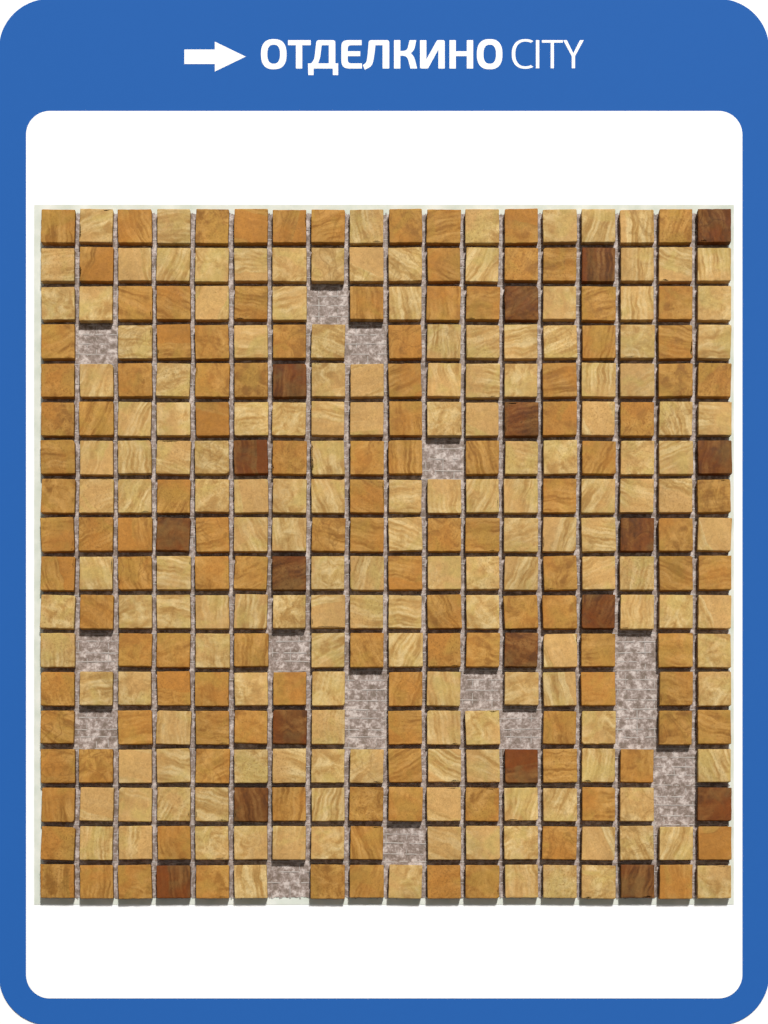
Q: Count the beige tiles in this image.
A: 164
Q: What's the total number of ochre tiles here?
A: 124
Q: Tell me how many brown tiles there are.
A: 18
